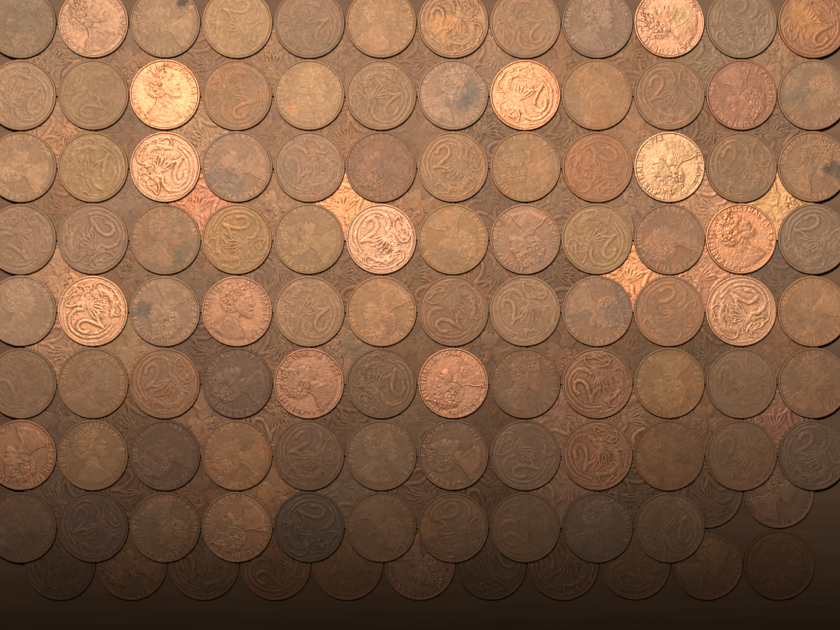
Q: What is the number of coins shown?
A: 182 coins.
